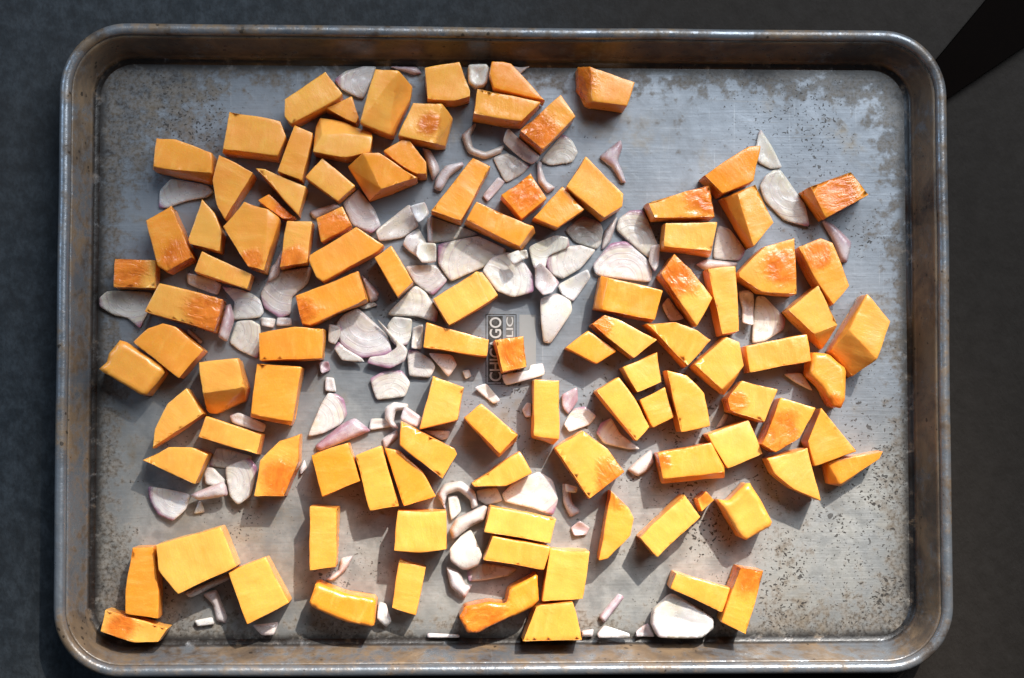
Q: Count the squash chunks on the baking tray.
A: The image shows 104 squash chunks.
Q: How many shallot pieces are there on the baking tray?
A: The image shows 117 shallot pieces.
